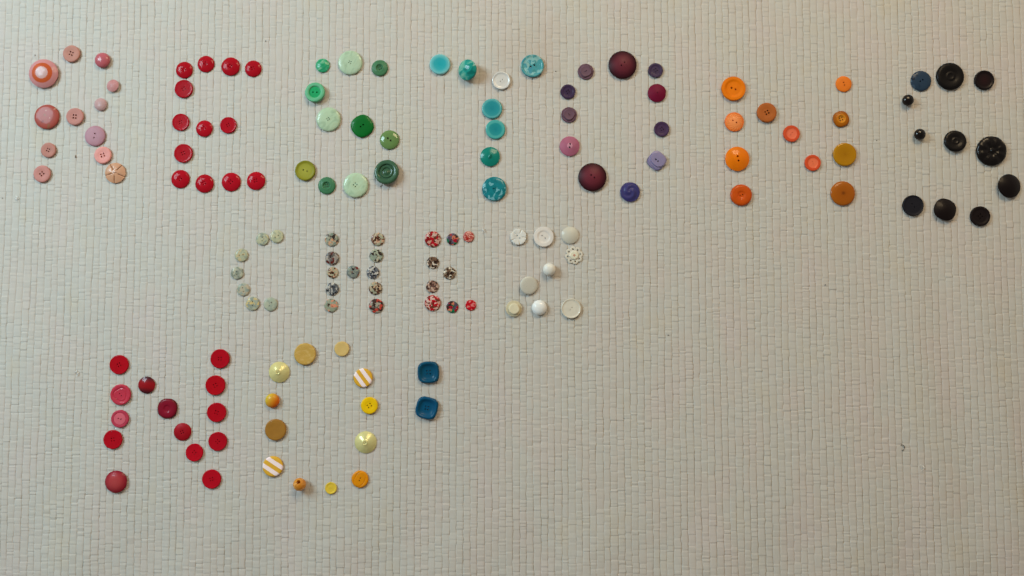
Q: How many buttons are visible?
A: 141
